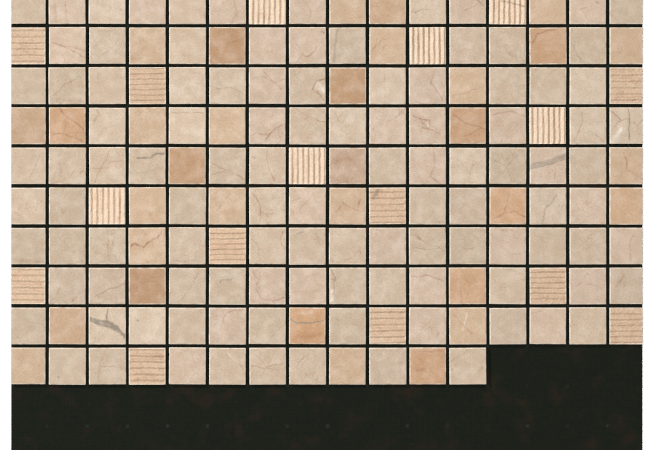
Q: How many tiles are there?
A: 156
